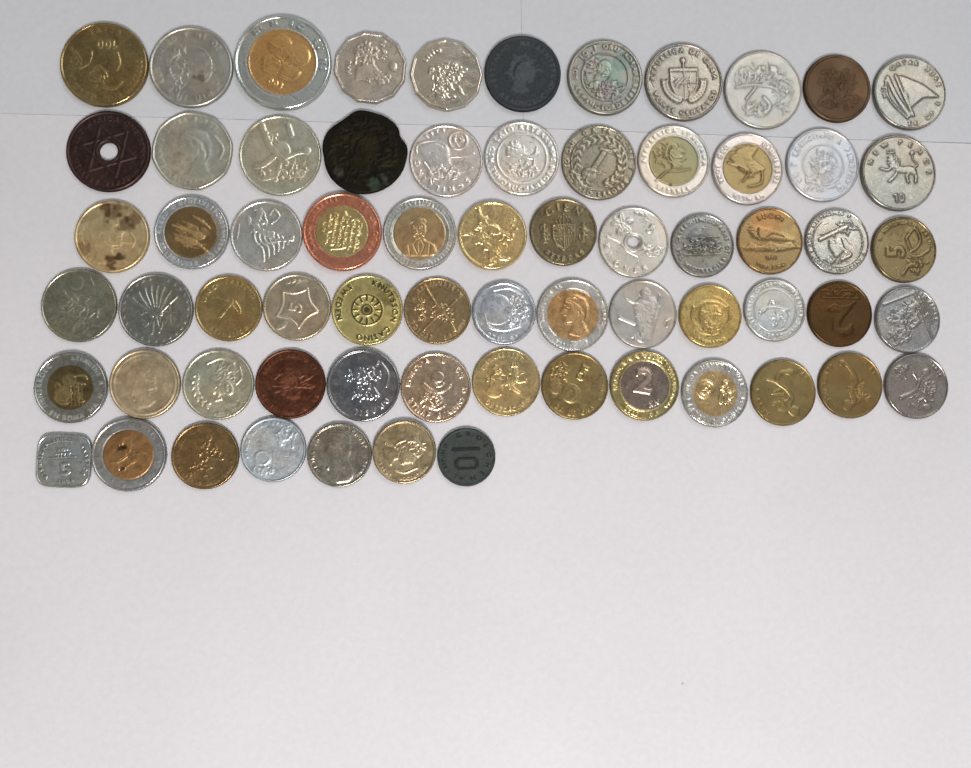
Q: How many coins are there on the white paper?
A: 67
